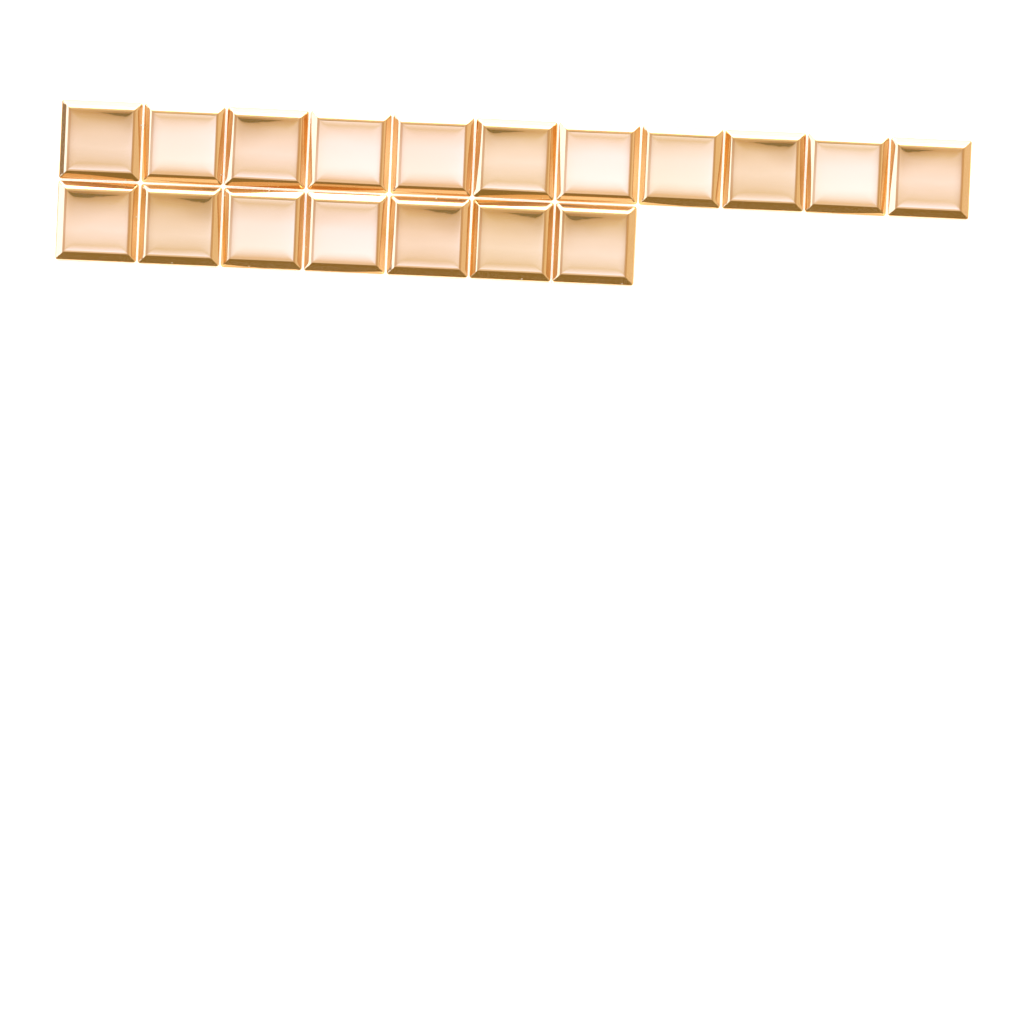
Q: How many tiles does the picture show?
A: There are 18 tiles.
